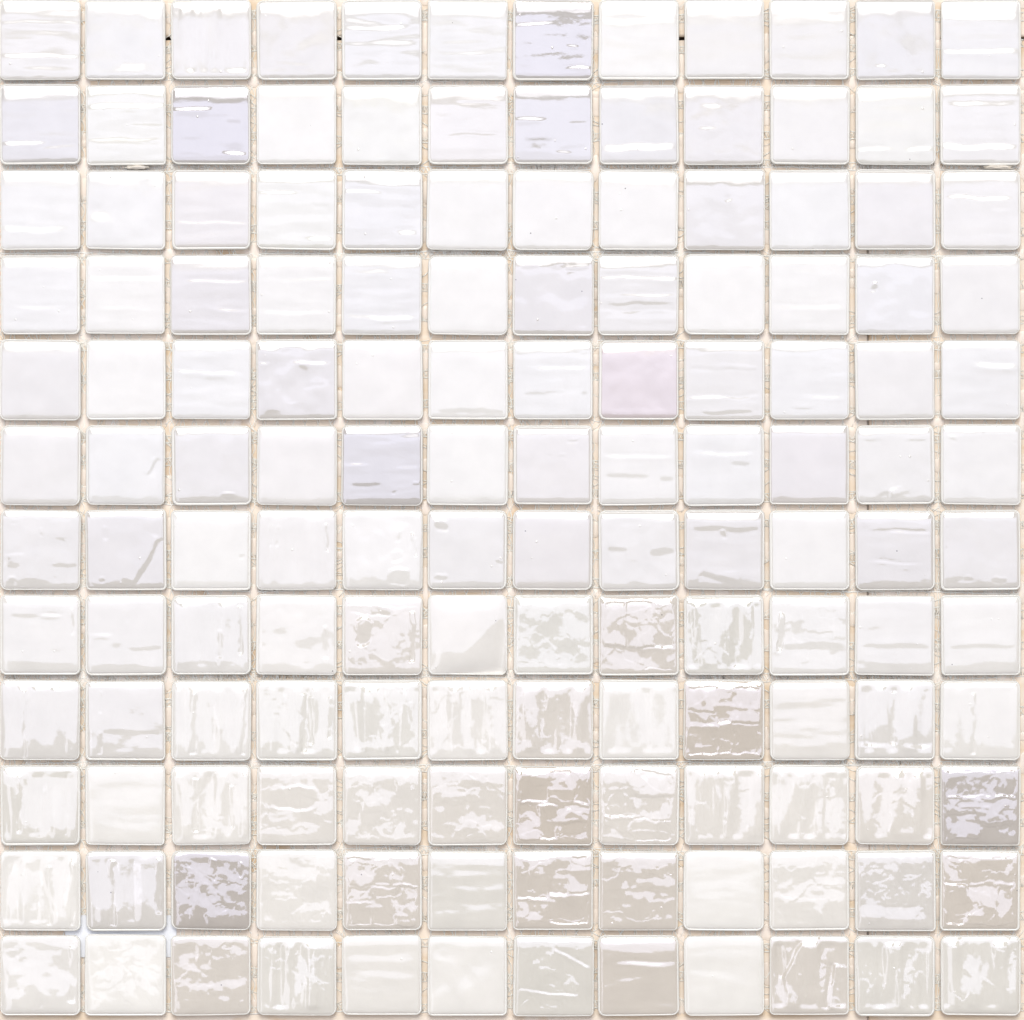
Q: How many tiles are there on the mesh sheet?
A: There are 144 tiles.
